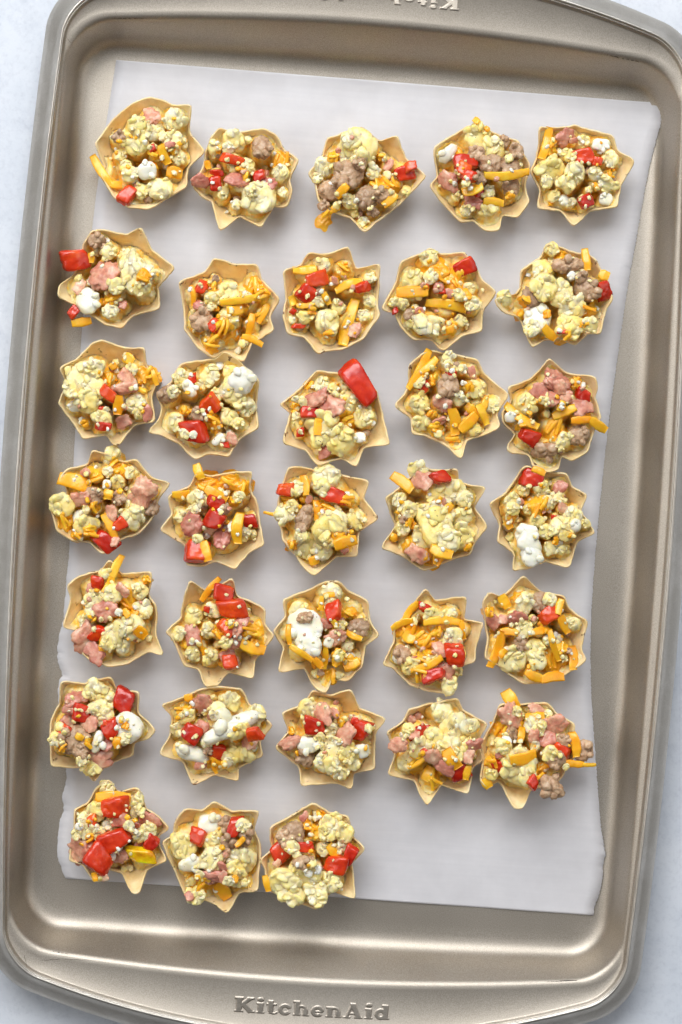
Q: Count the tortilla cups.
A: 33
